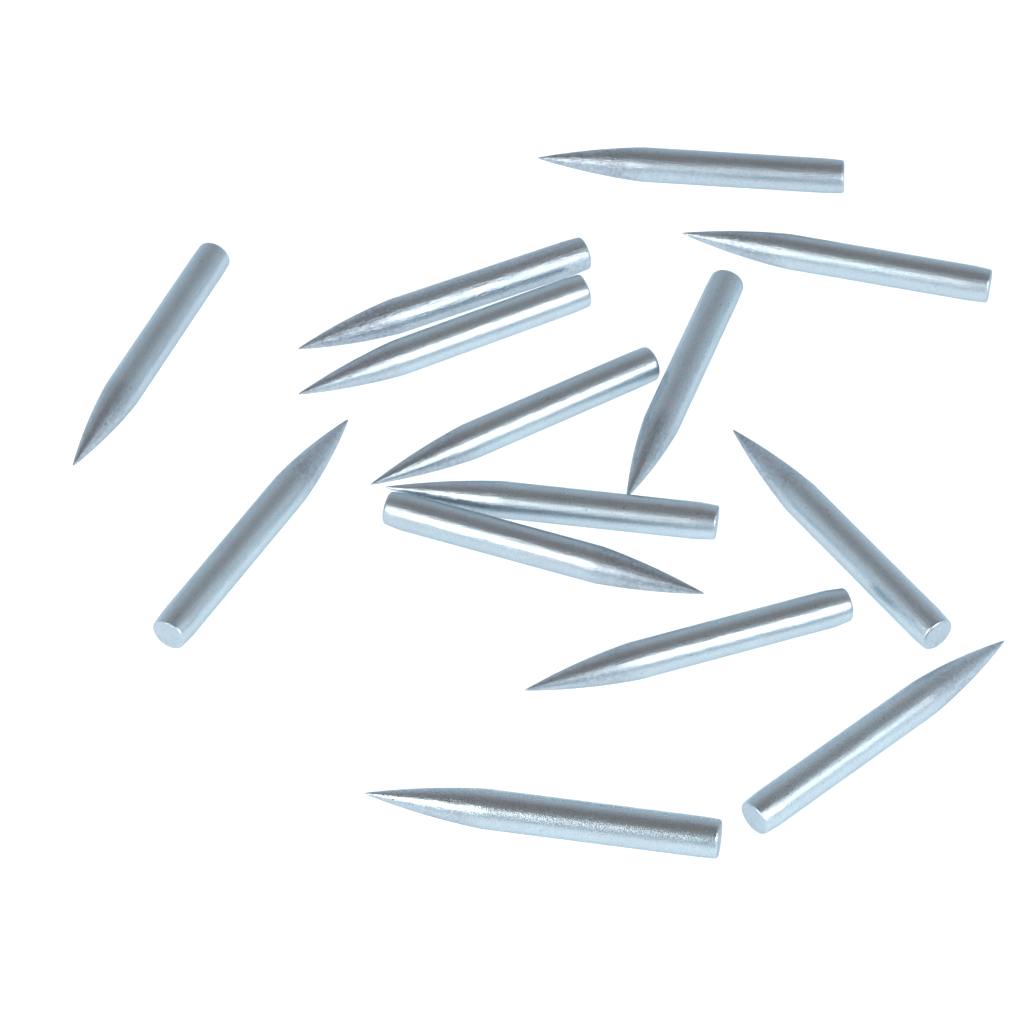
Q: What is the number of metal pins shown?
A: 14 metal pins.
